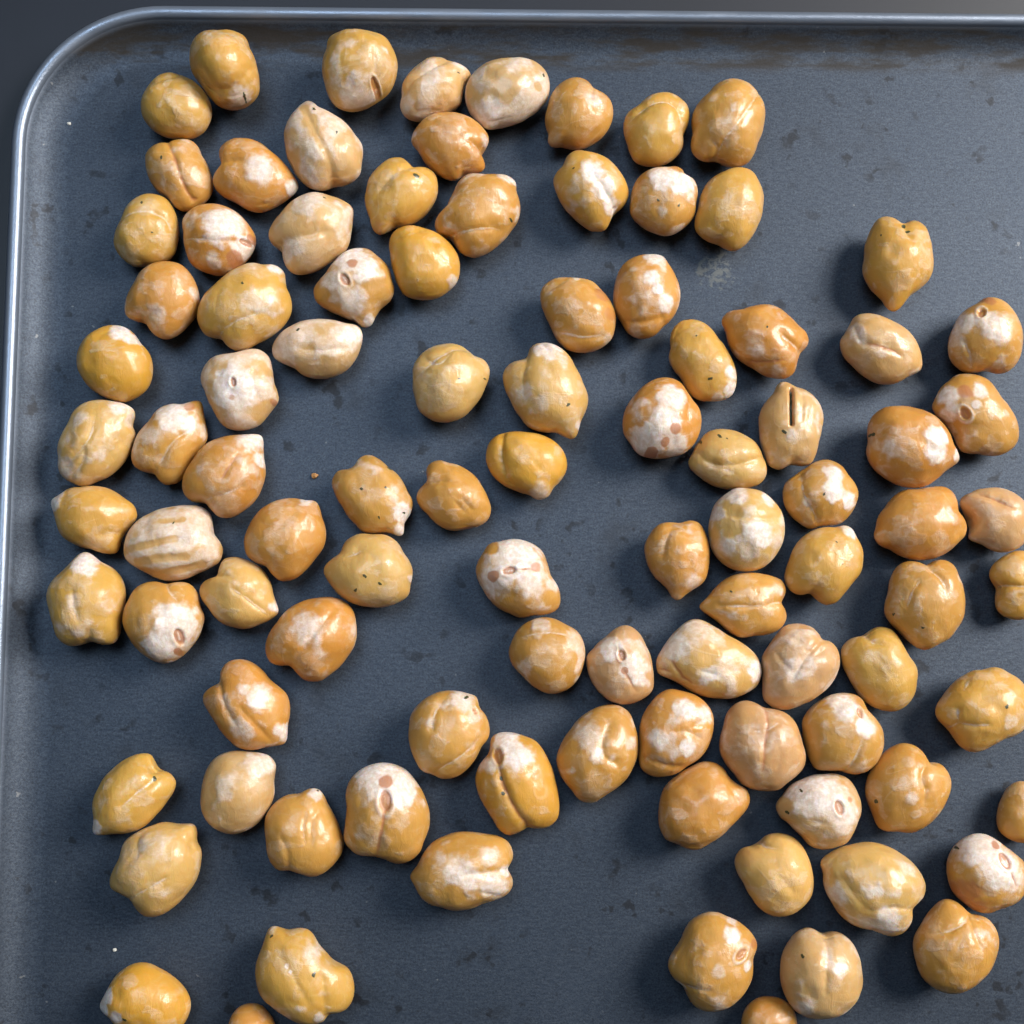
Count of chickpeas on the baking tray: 98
